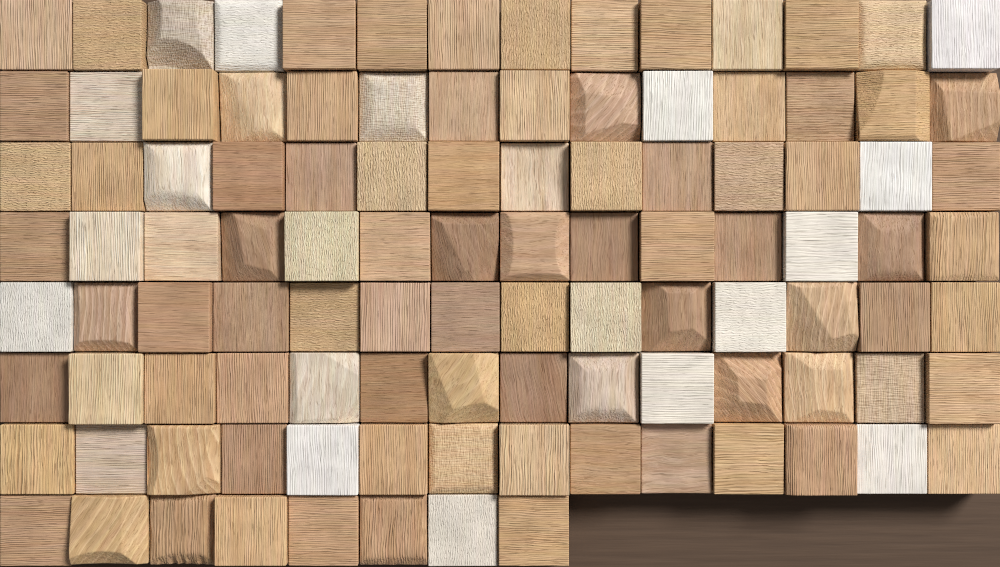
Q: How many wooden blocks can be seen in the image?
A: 106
